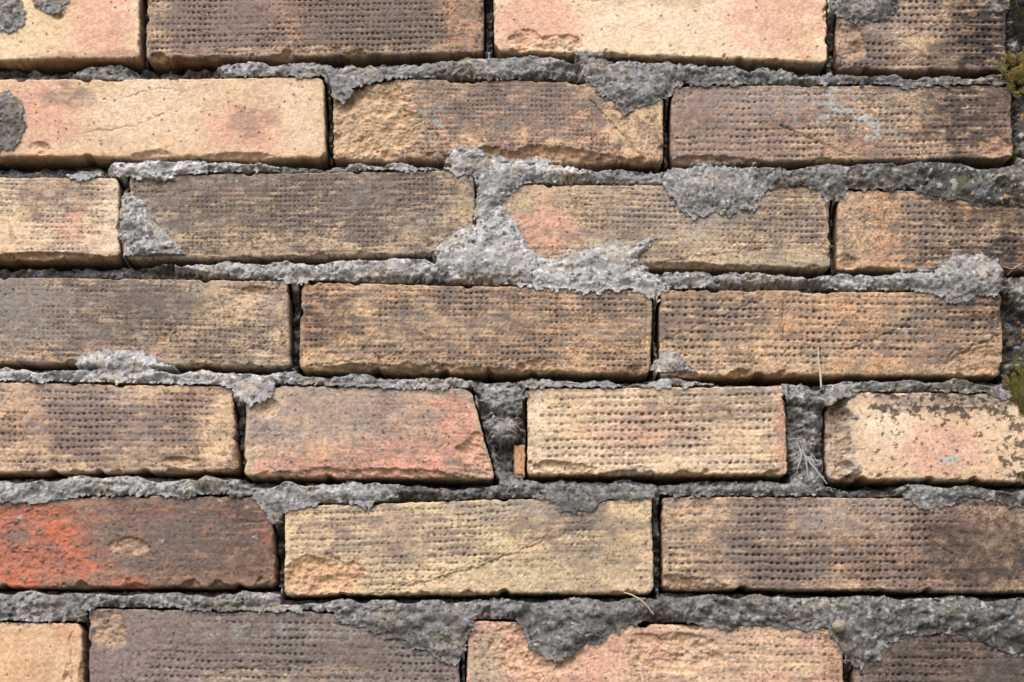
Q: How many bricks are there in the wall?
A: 25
